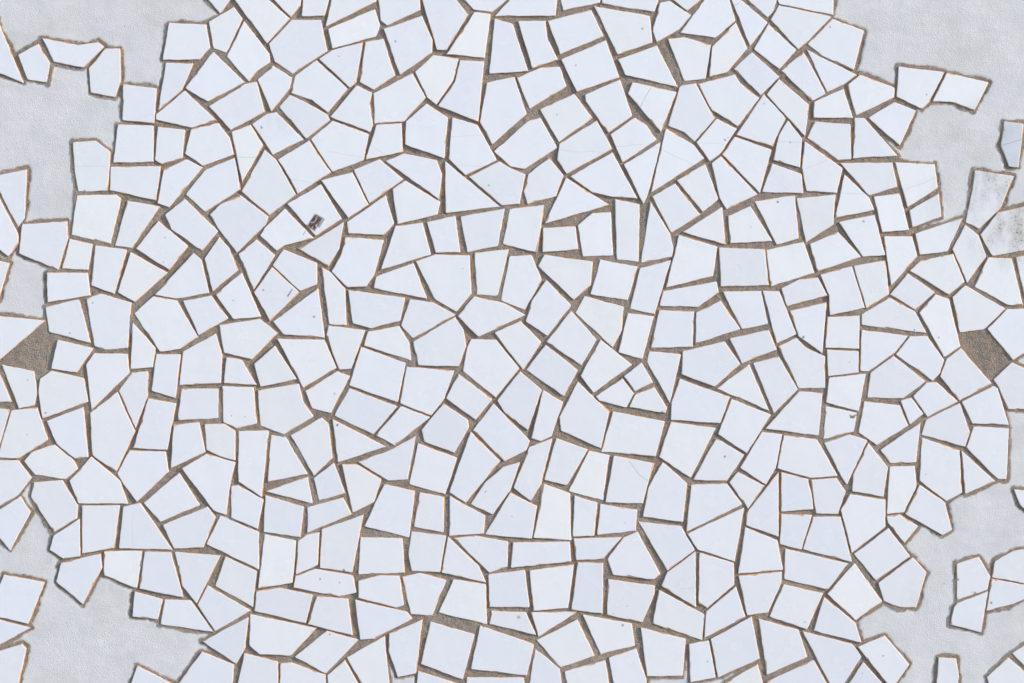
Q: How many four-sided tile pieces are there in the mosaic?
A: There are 200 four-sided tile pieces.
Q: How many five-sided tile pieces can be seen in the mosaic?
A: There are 151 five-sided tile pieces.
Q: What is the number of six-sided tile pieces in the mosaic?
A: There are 35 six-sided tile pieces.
